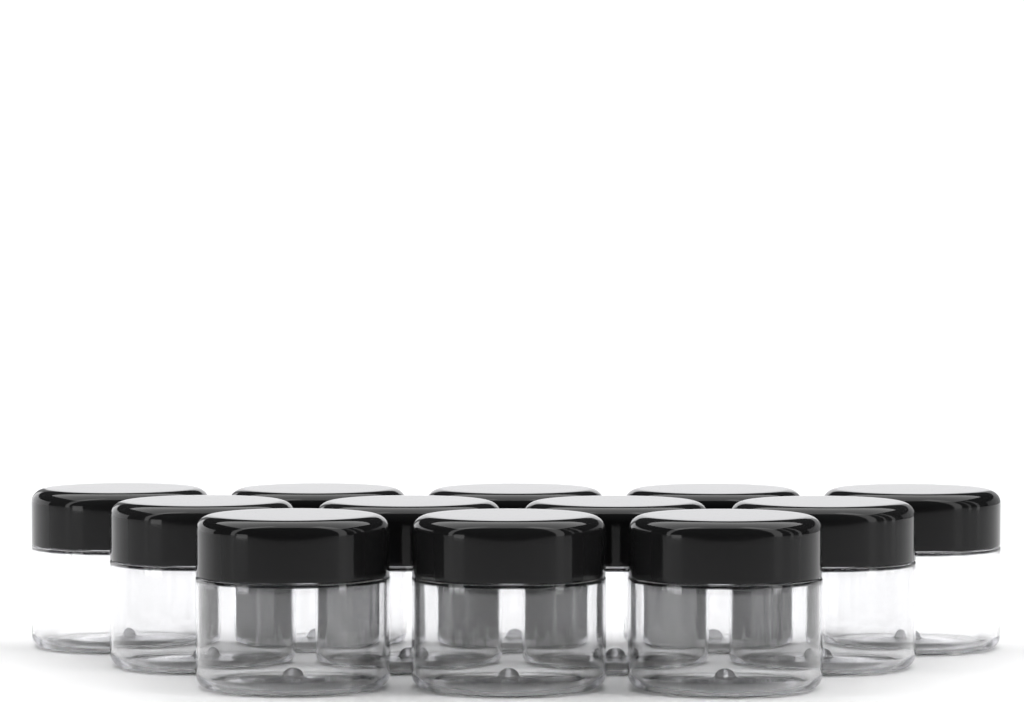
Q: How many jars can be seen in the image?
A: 12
